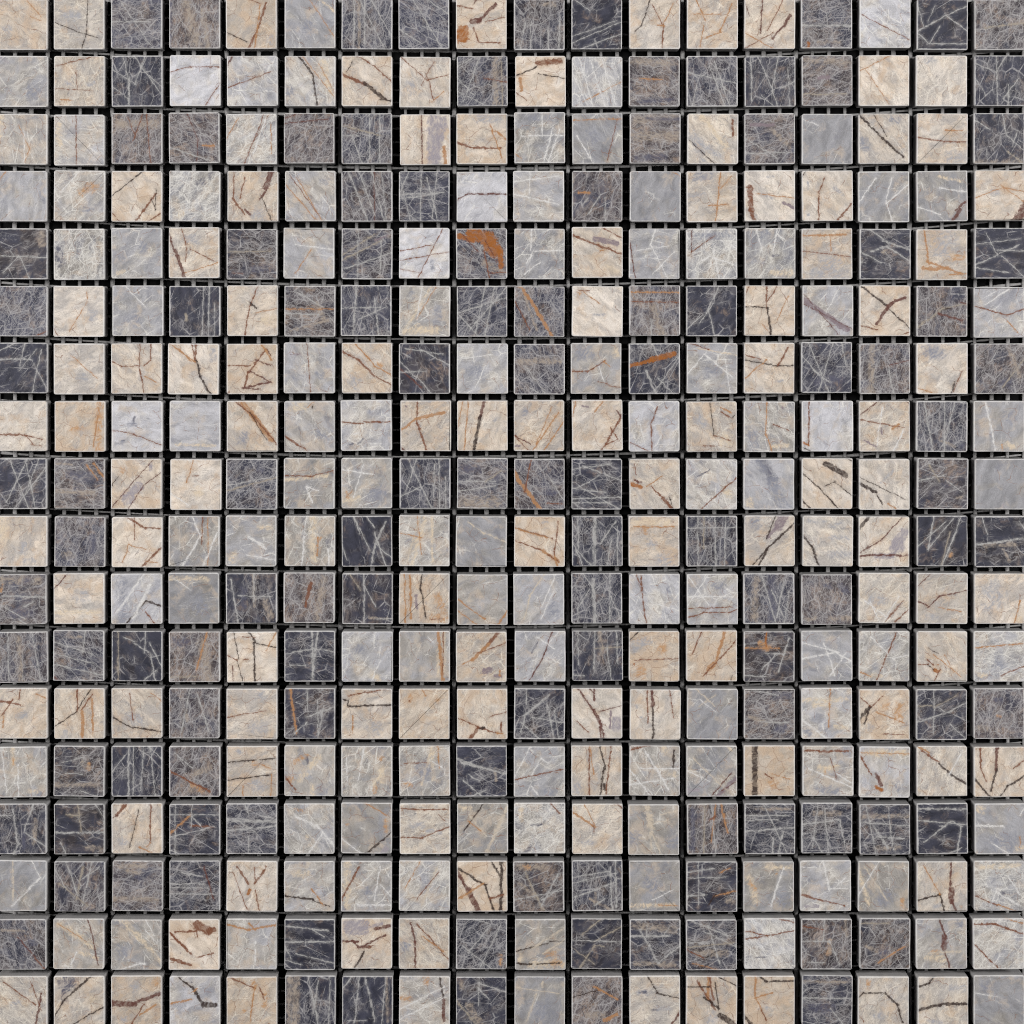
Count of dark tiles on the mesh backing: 115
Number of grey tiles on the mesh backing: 105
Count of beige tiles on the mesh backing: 104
